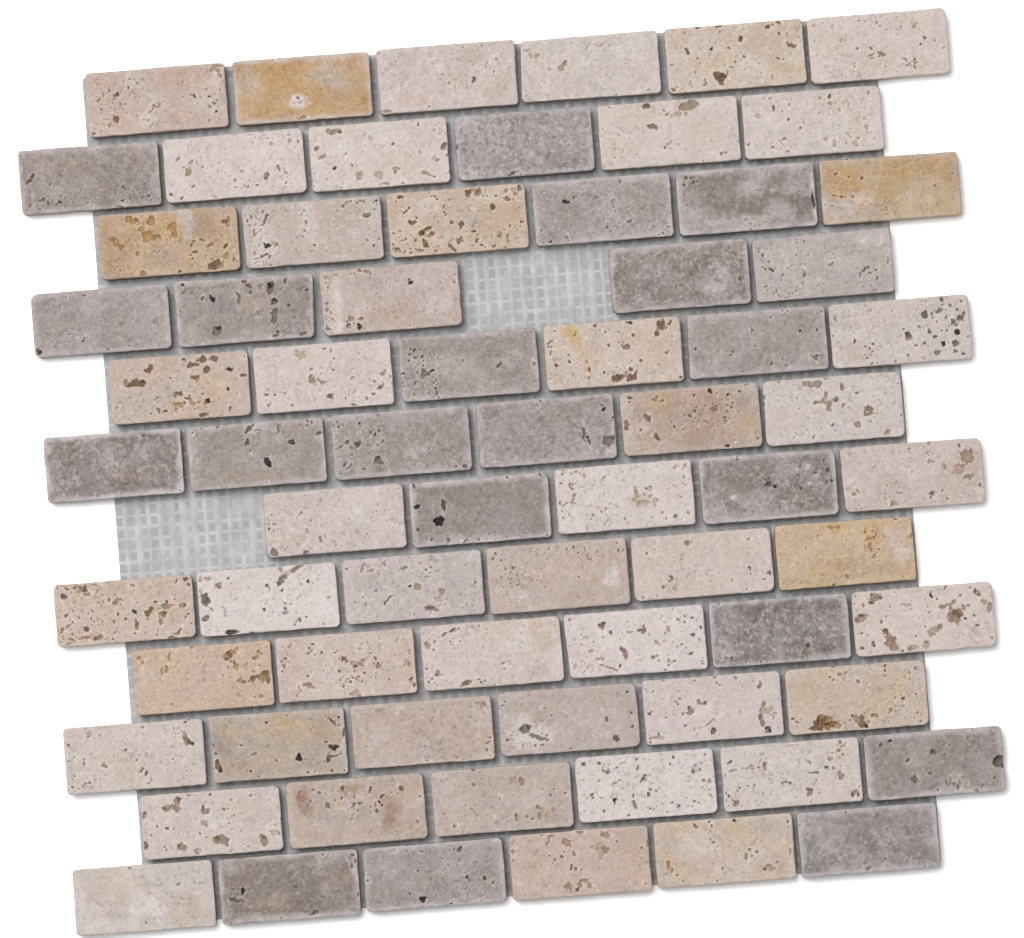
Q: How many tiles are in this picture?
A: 70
